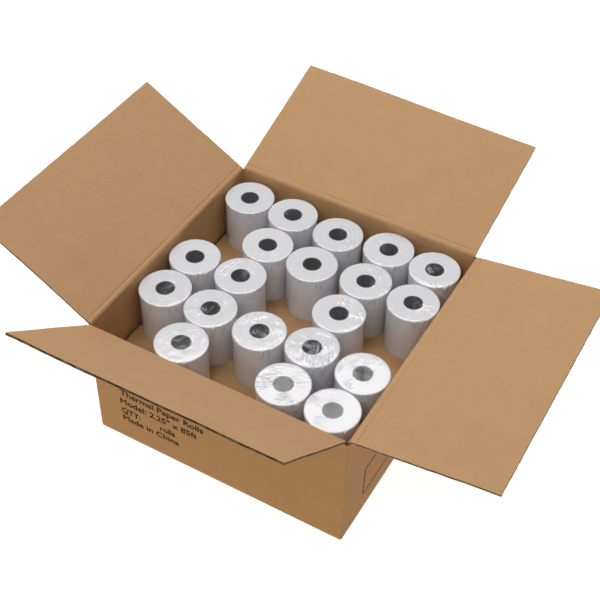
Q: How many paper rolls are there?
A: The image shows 20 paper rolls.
